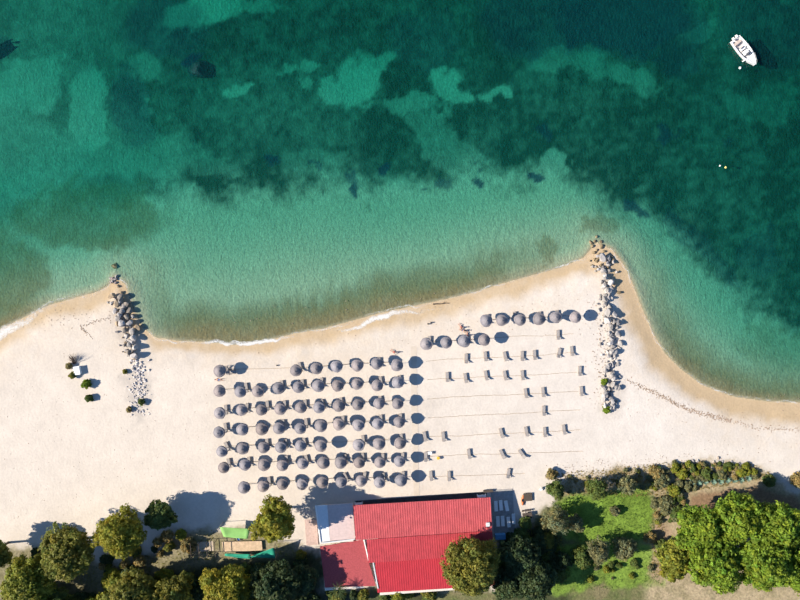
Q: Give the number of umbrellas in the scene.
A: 75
